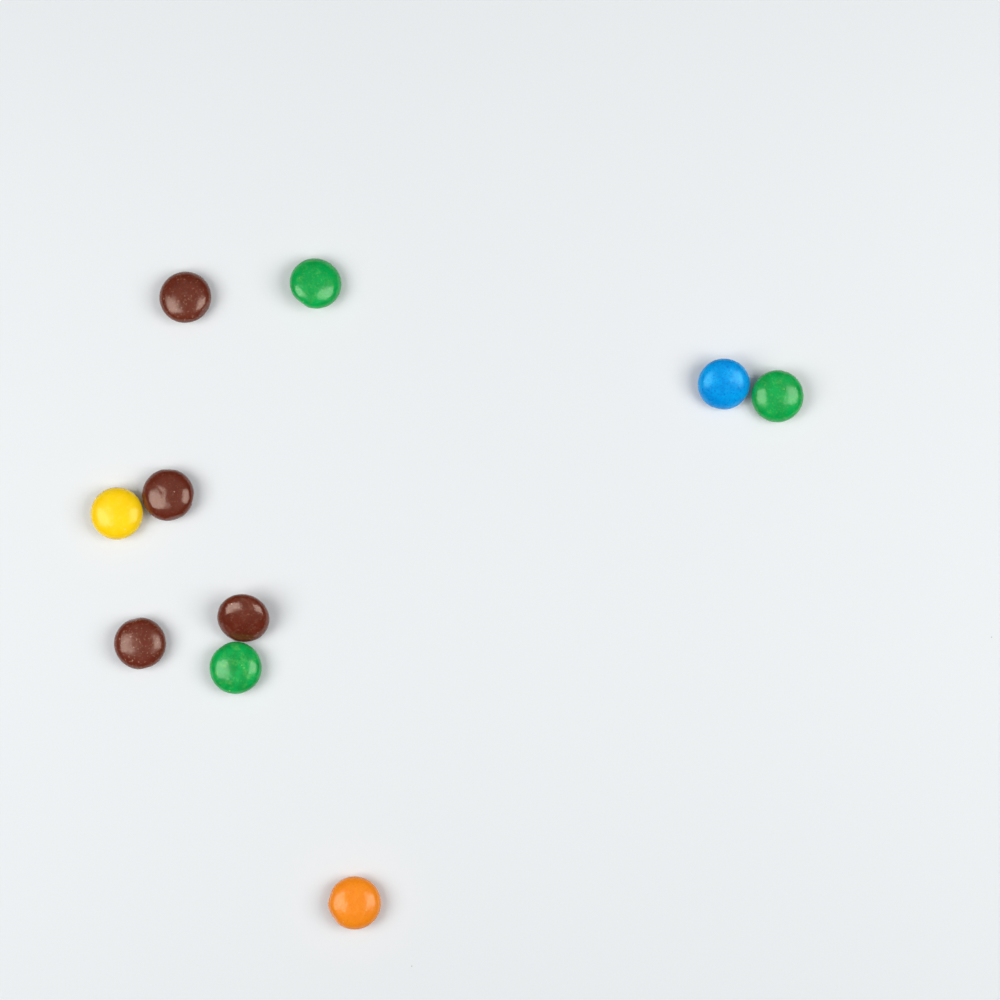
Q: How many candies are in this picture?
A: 10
